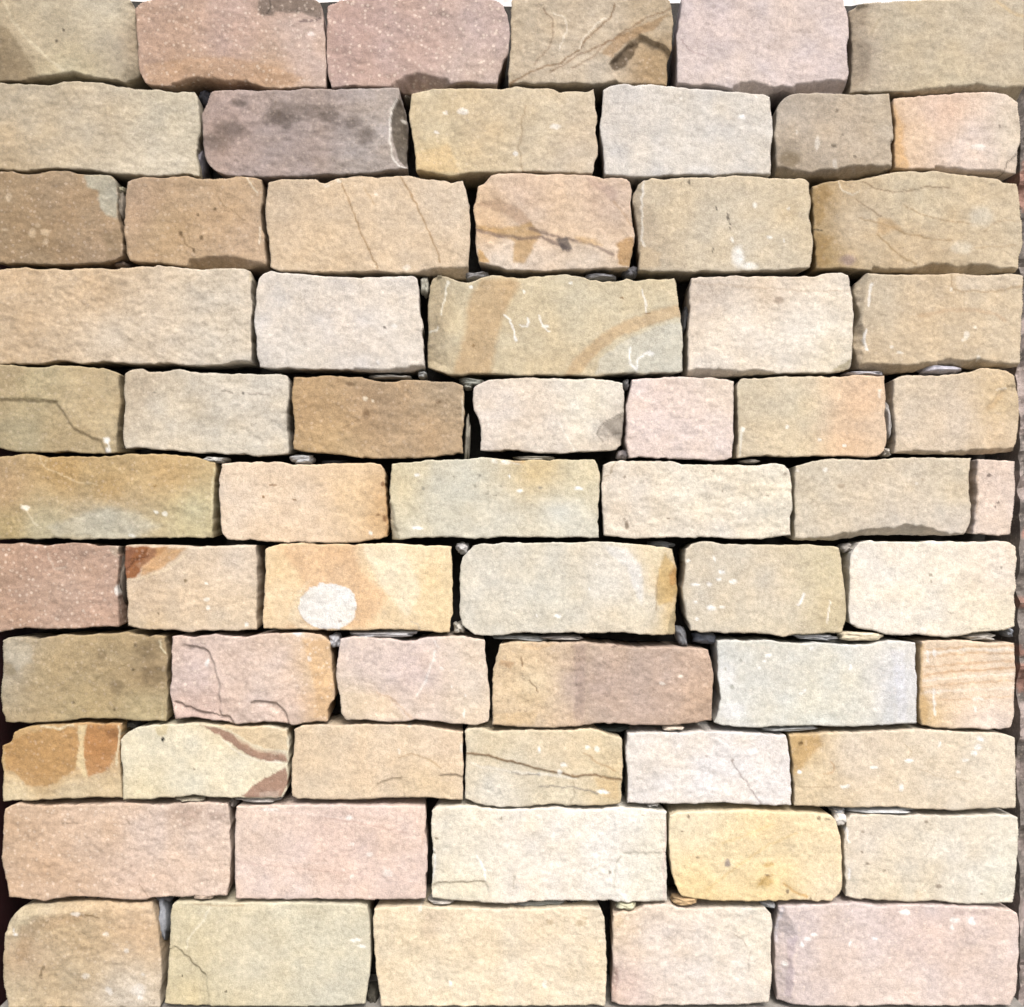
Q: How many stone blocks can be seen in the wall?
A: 64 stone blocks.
